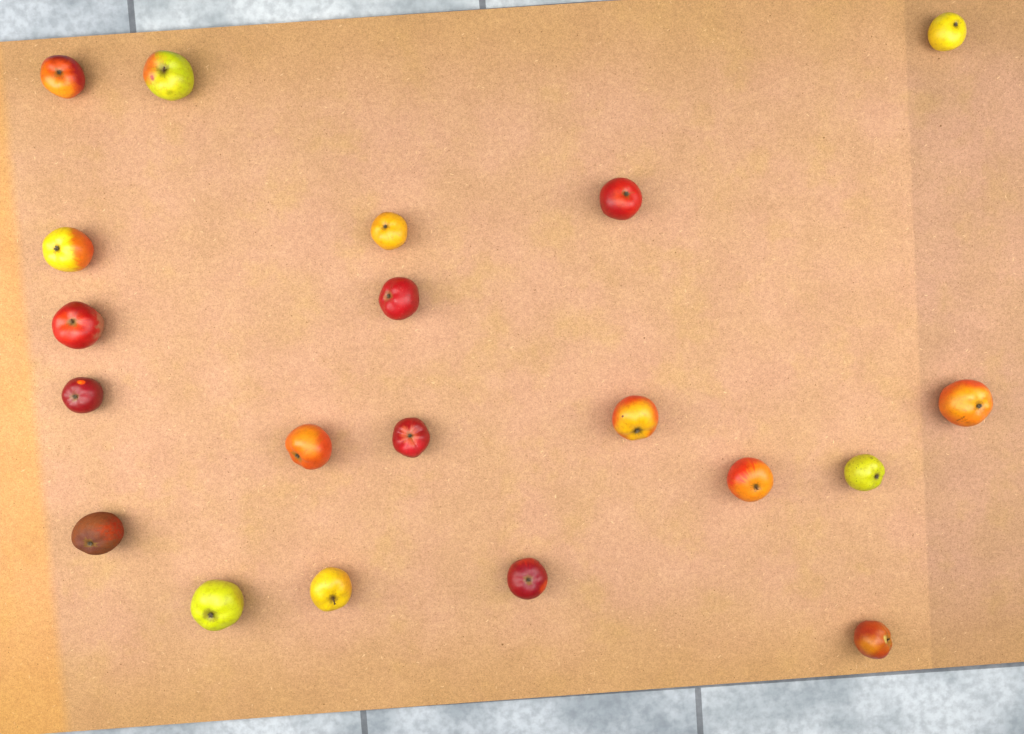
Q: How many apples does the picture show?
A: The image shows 20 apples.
